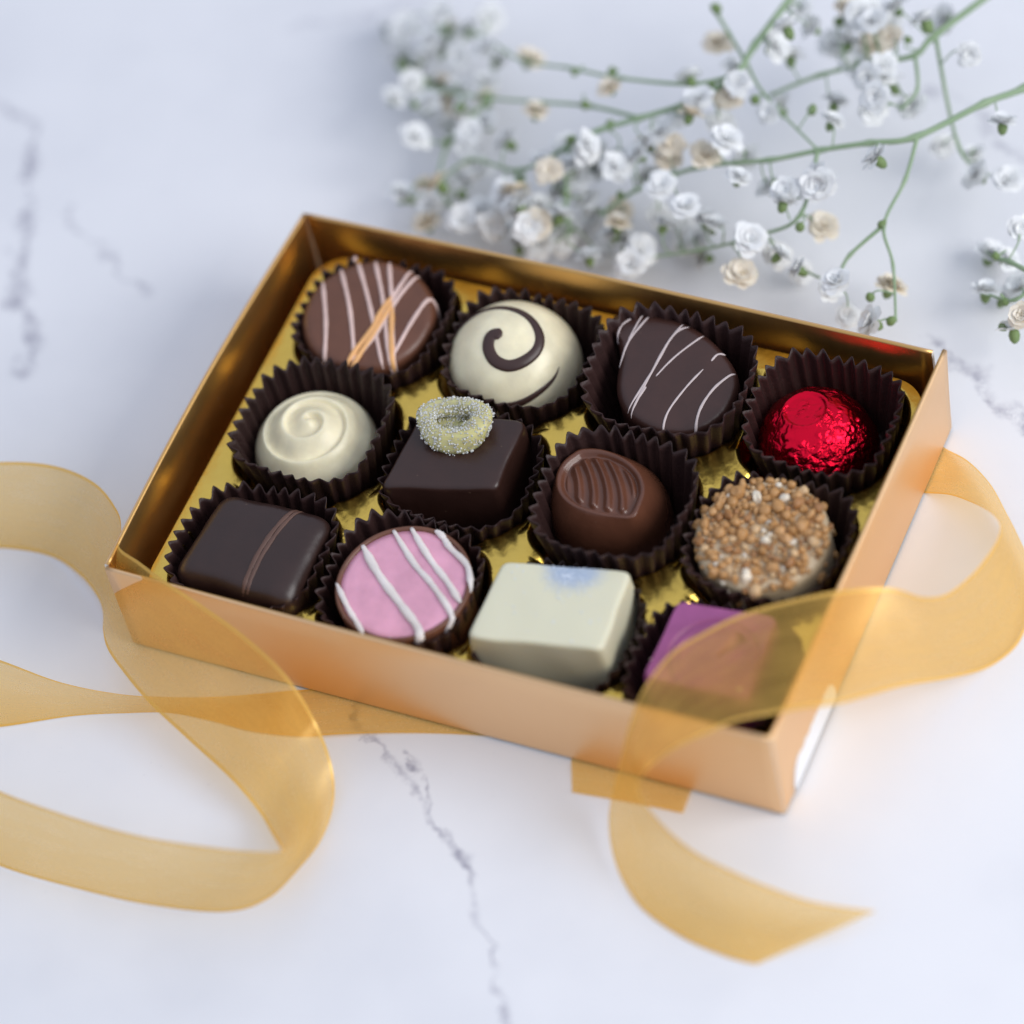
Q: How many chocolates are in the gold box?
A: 12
